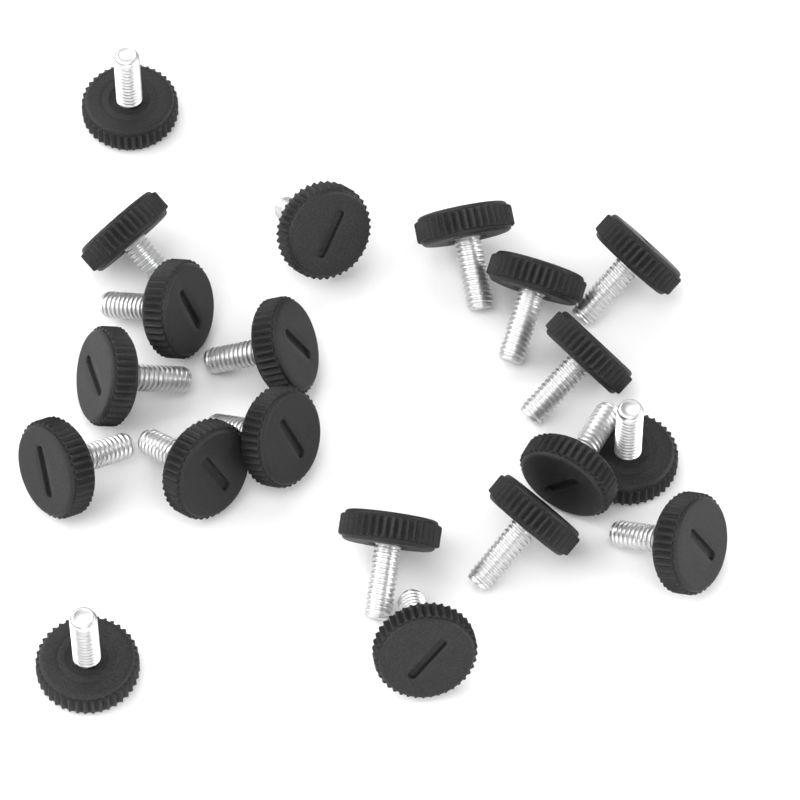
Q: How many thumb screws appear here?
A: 20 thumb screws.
